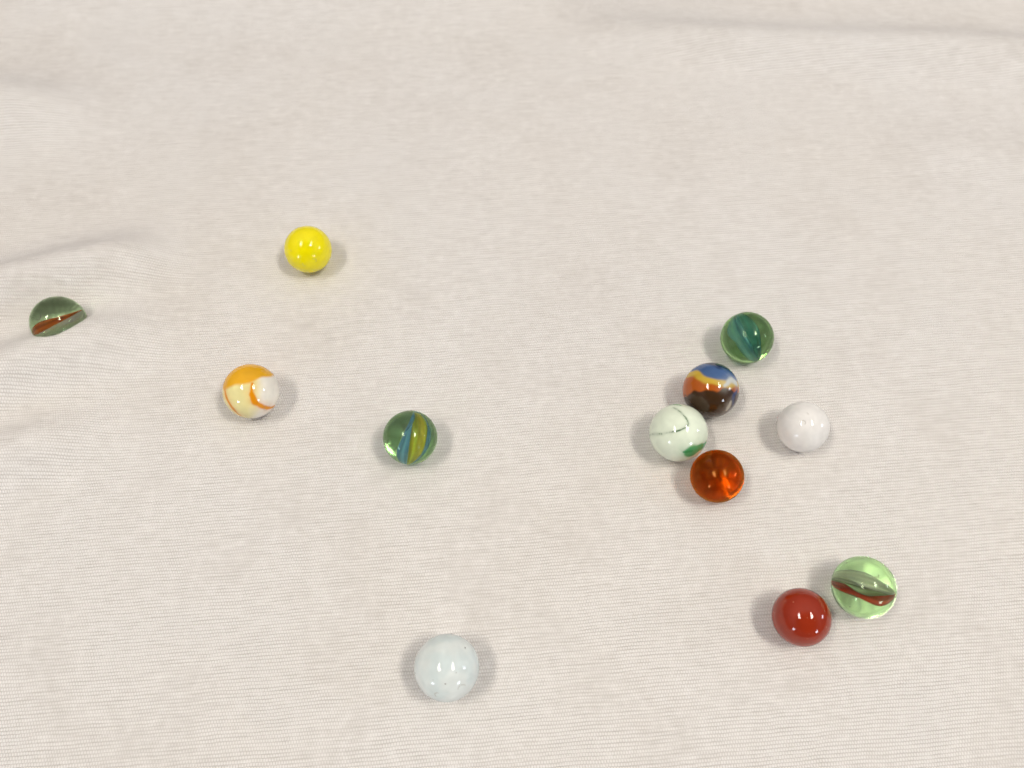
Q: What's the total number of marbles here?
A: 12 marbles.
